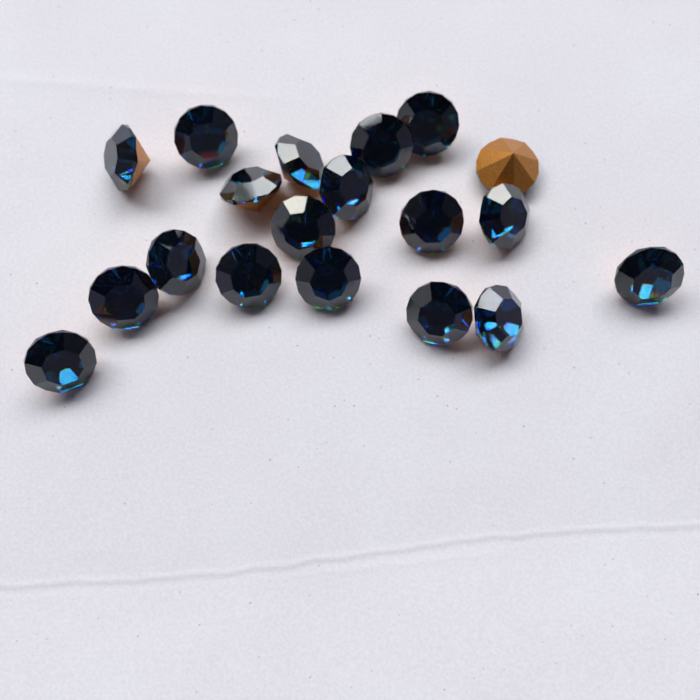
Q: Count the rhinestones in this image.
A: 19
